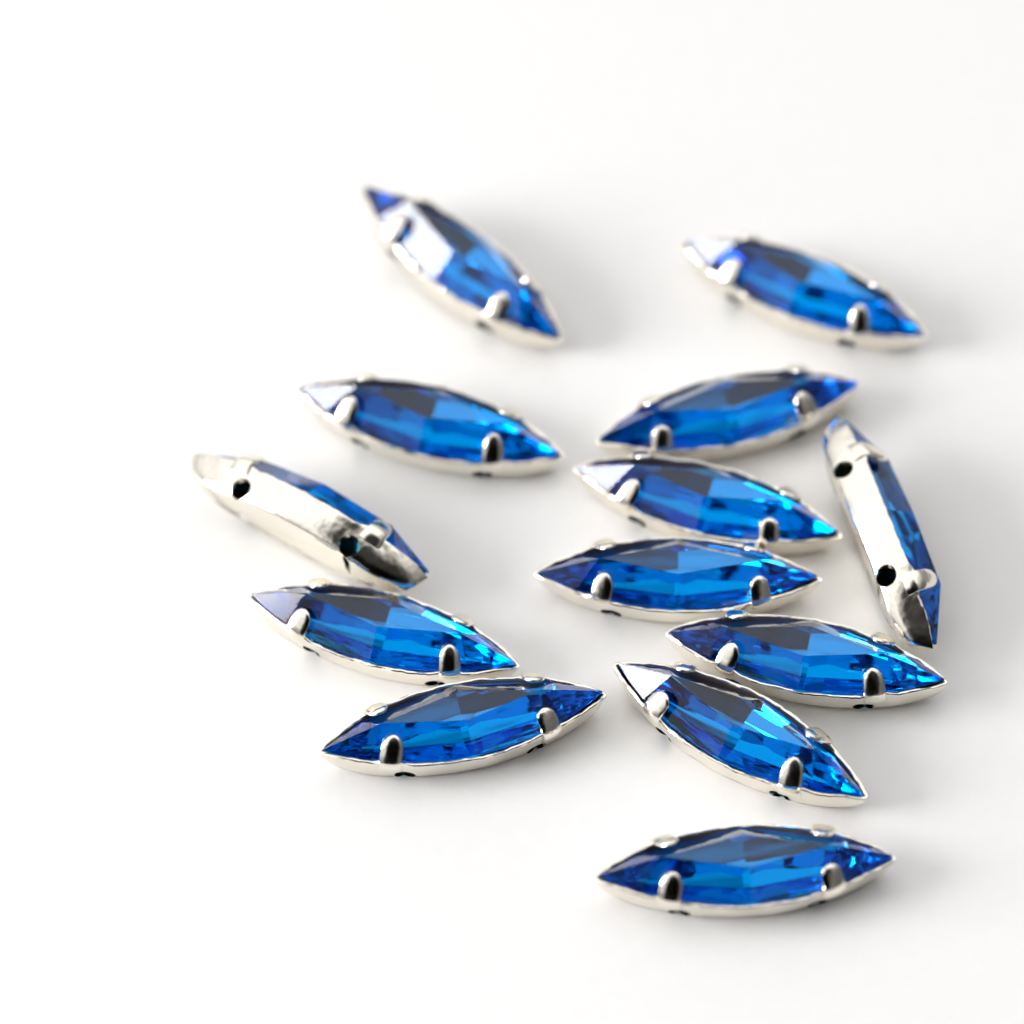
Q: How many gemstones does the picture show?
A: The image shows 13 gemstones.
